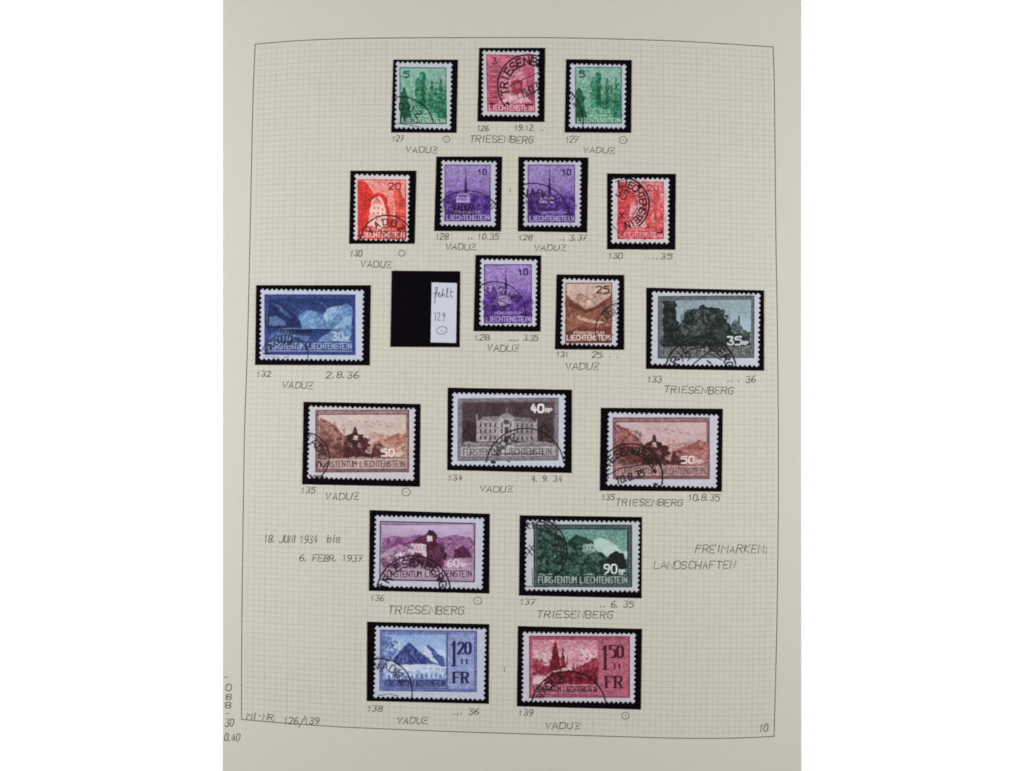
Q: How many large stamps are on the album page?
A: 9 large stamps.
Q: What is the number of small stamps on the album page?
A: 9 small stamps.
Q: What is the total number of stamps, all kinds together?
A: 18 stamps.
